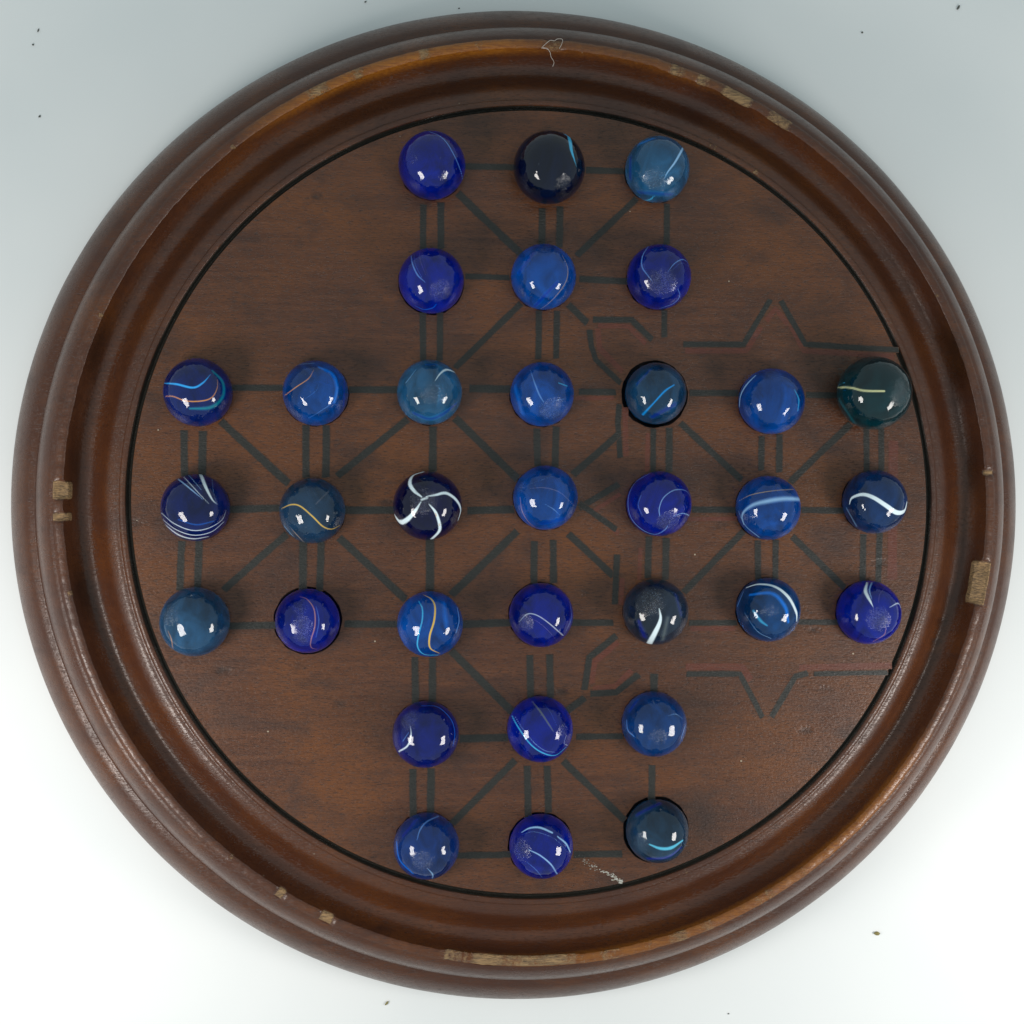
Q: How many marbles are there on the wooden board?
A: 33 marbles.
